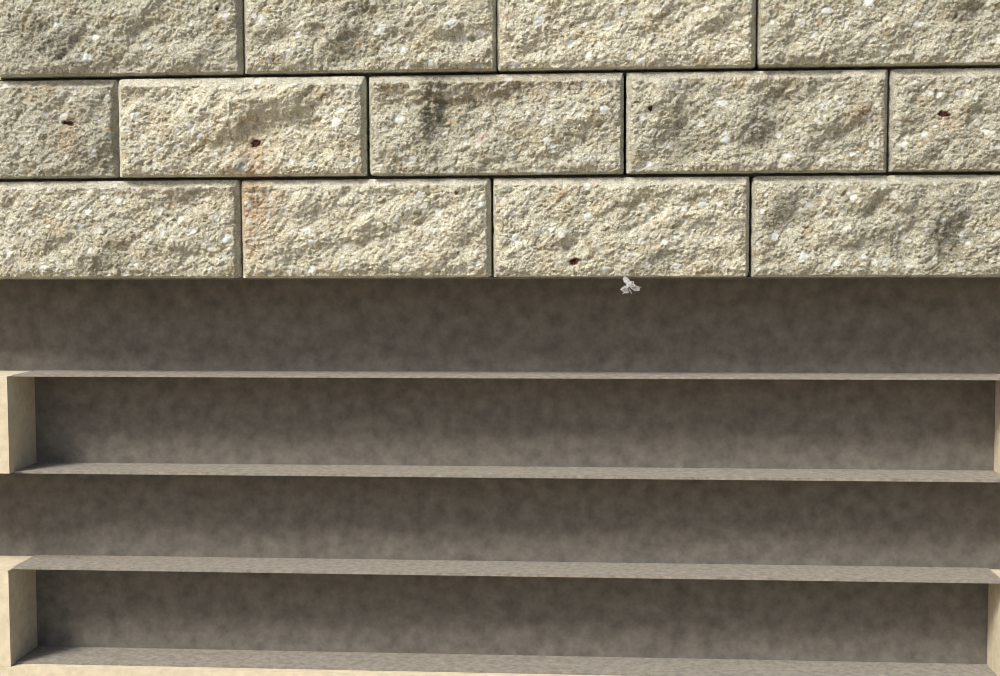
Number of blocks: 13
